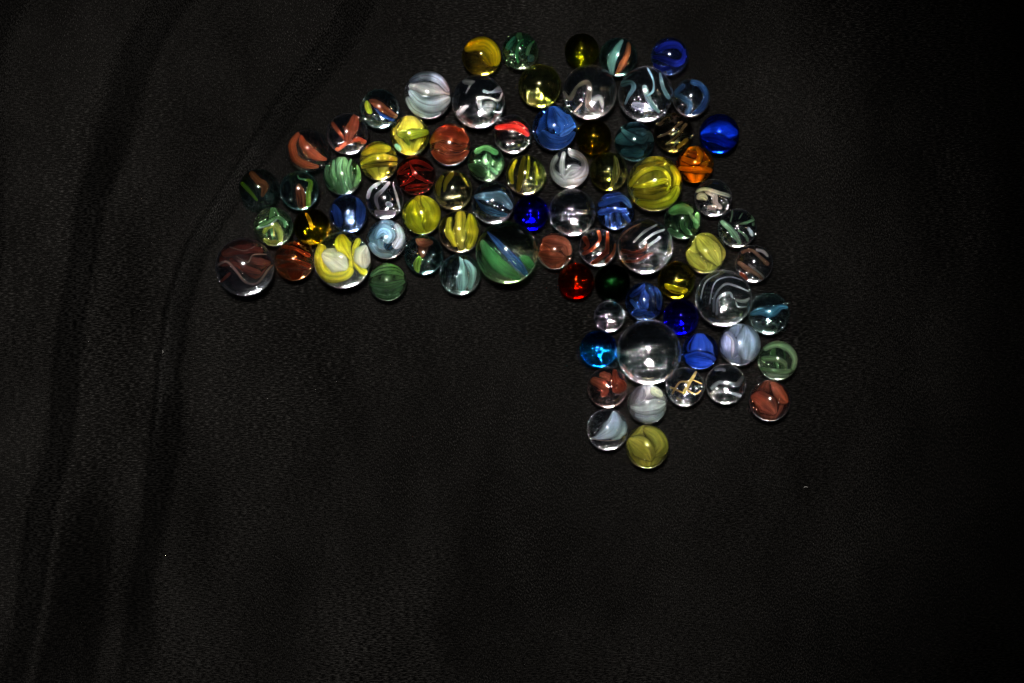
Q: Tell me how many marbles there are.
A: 80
